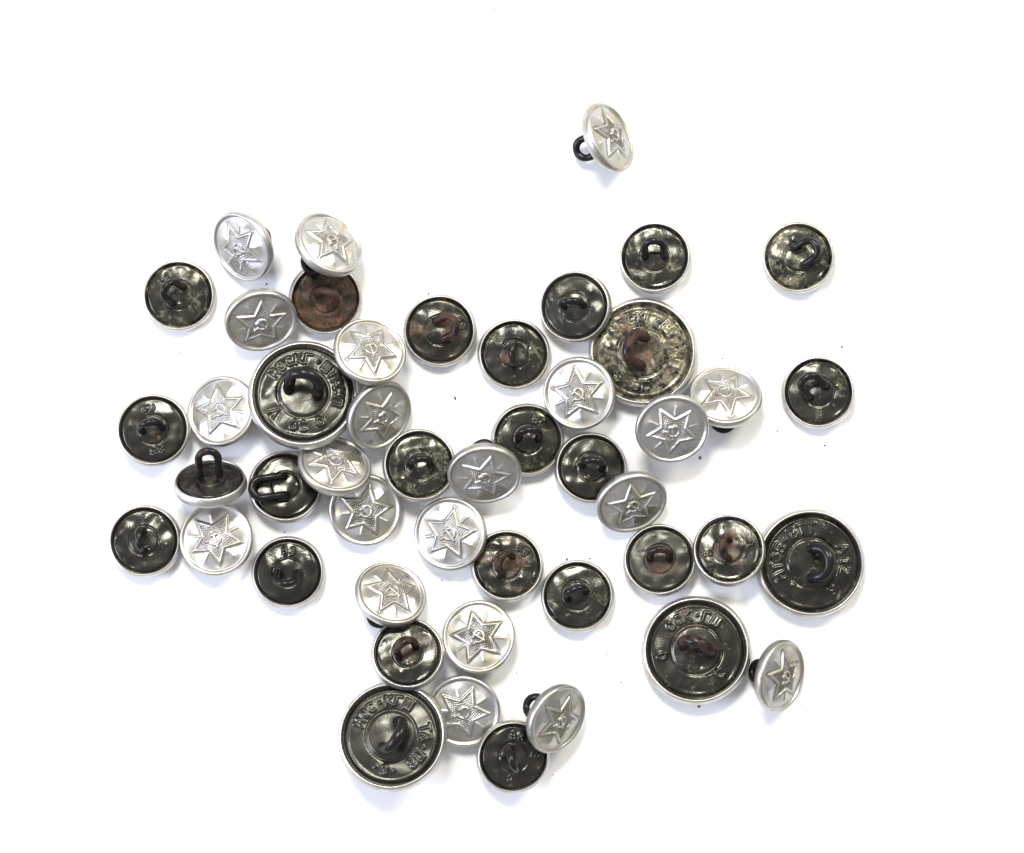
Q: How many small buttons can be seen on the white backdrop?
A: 43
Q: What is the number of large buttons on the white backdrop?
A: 5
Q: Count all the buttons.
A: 48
